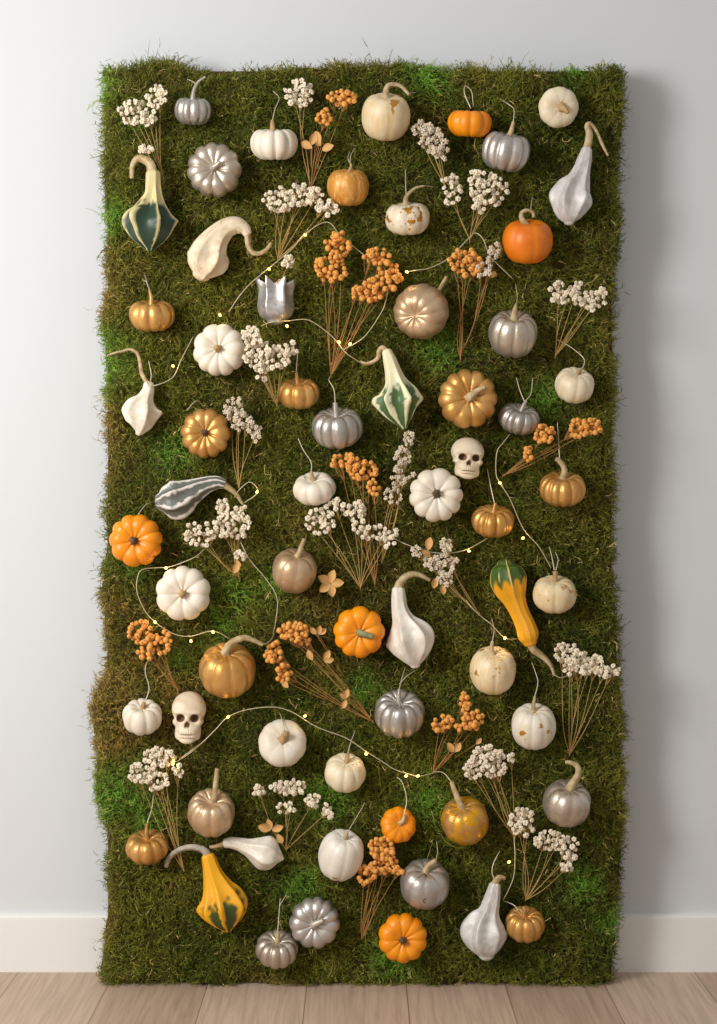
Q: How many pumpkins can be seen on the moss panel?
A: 47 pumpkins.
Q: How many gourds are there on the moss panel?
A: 12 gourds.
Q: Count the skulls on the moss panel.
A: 2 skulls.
